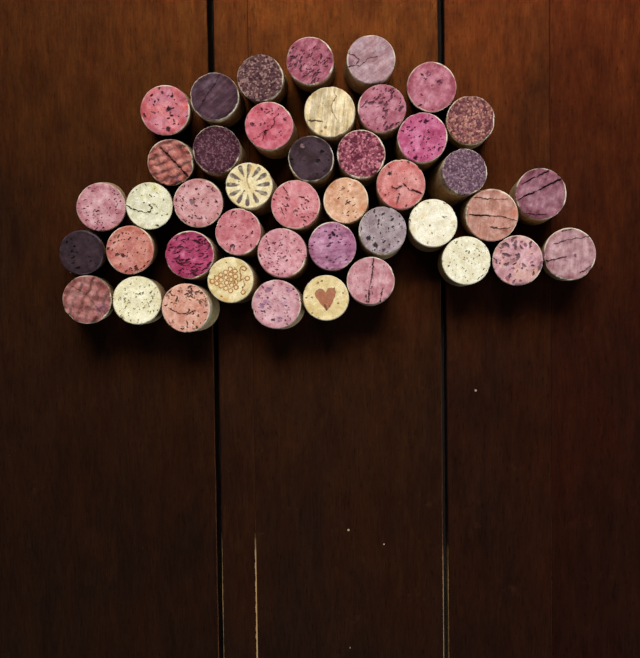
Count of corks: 43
